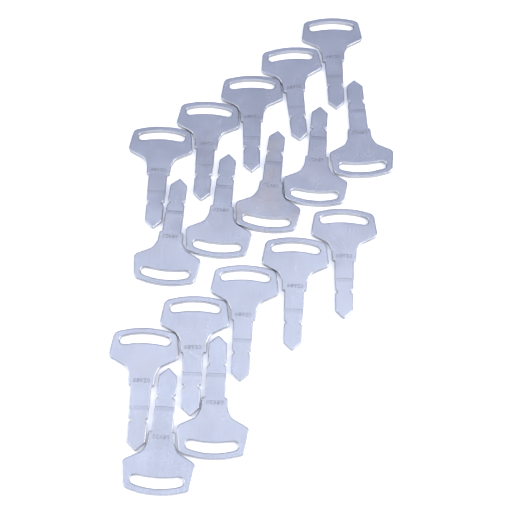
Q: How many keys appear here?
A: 17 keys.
